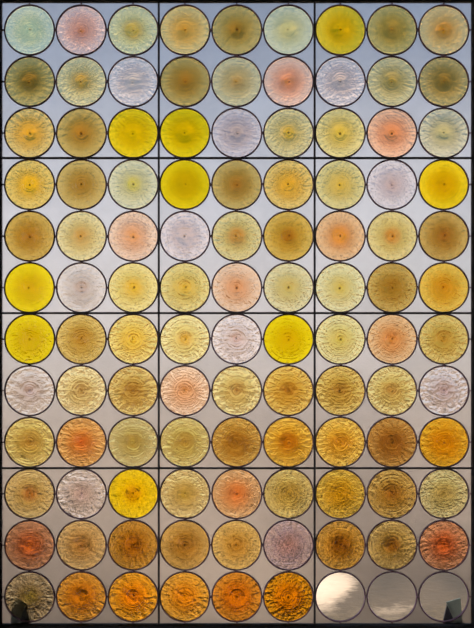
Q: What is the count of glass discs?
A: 105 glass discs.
